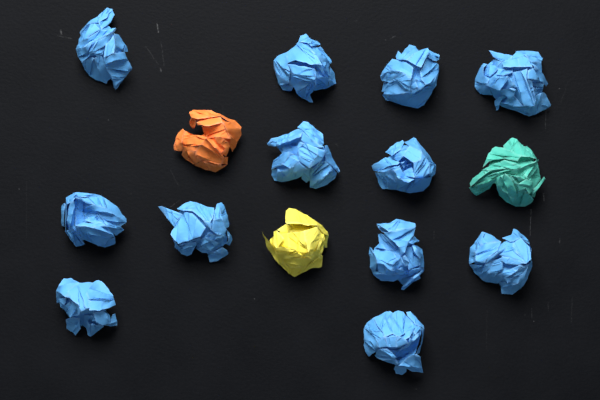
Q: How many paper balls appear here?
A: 15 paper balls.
